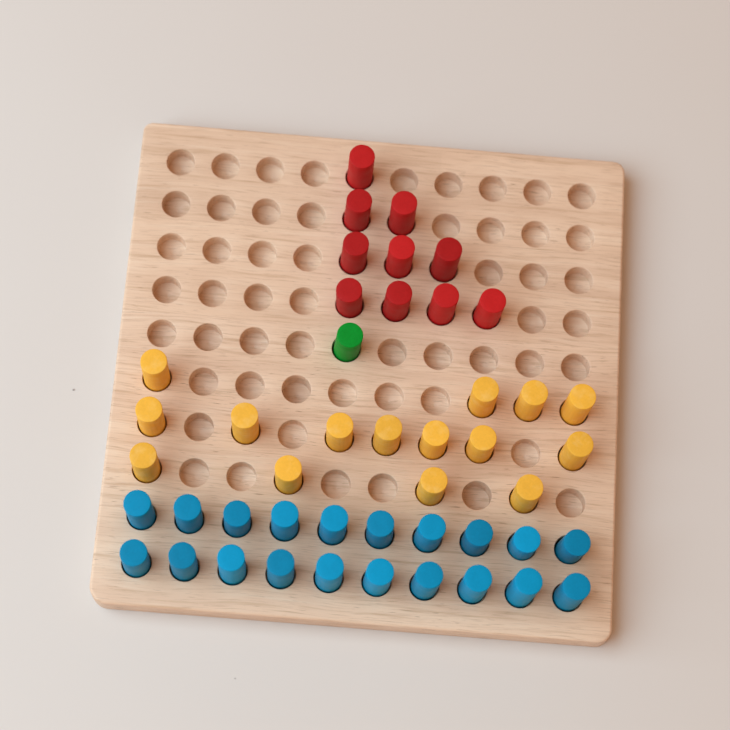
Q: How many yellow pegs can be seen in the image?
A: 15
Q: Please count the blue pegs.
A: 20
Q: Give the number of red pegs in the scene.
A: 10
